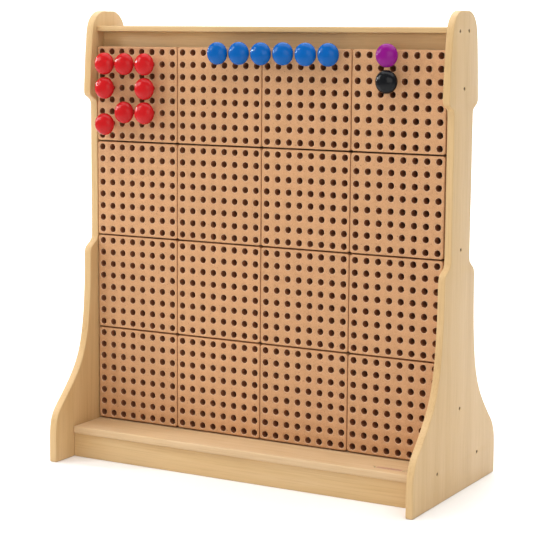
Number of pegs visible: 16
